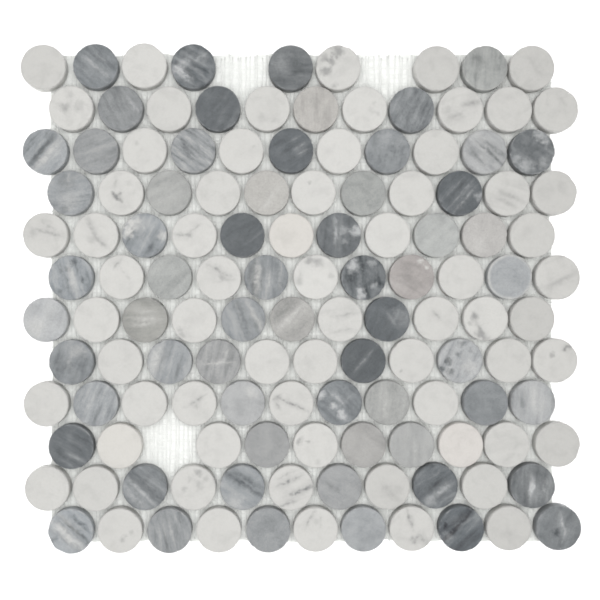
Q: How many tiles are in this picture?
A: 129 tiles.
